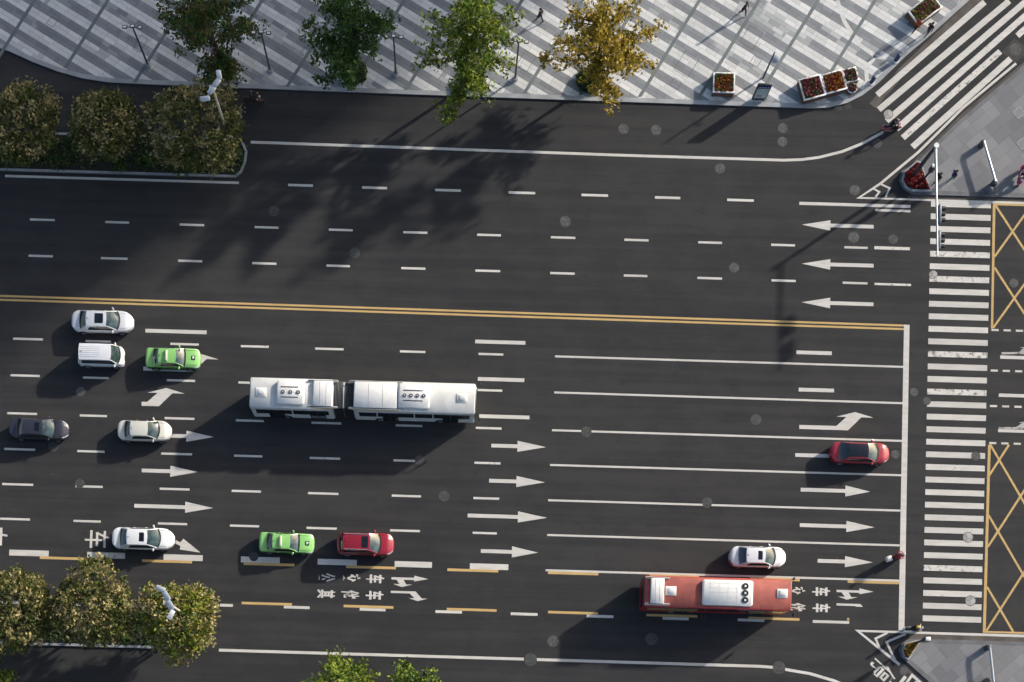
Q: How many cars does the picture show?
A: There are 10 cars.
